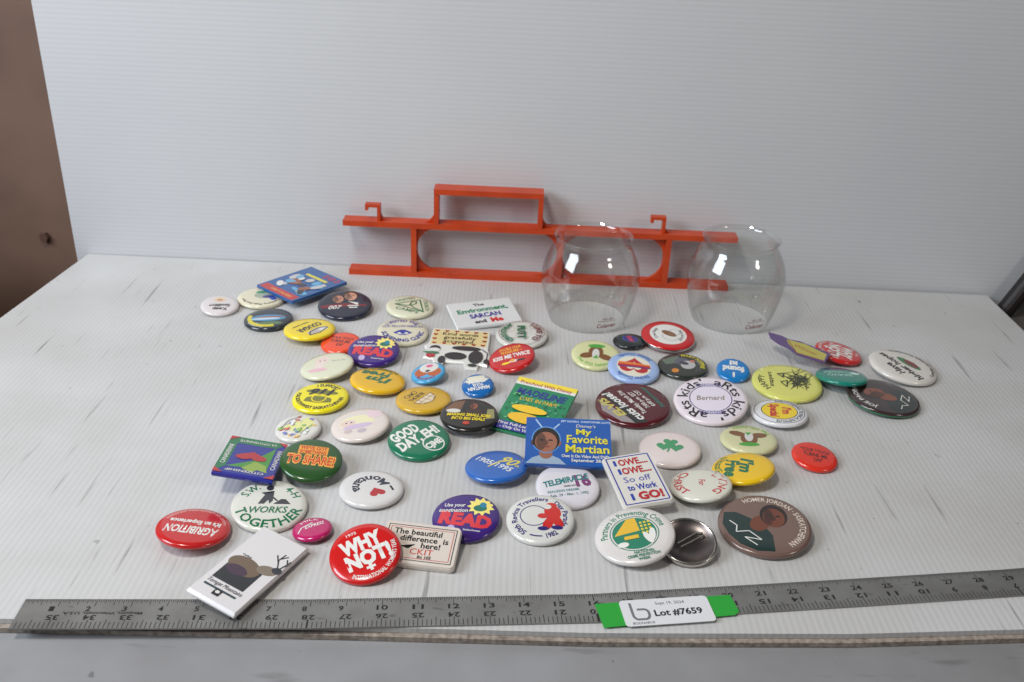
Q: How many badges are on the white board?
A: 63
